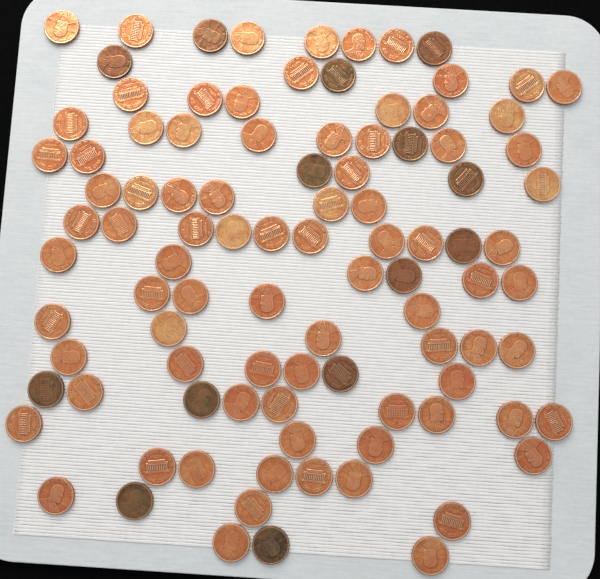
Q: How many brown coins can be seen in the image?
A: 14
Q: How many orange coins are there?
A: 84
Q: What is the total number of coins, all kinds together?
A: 98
